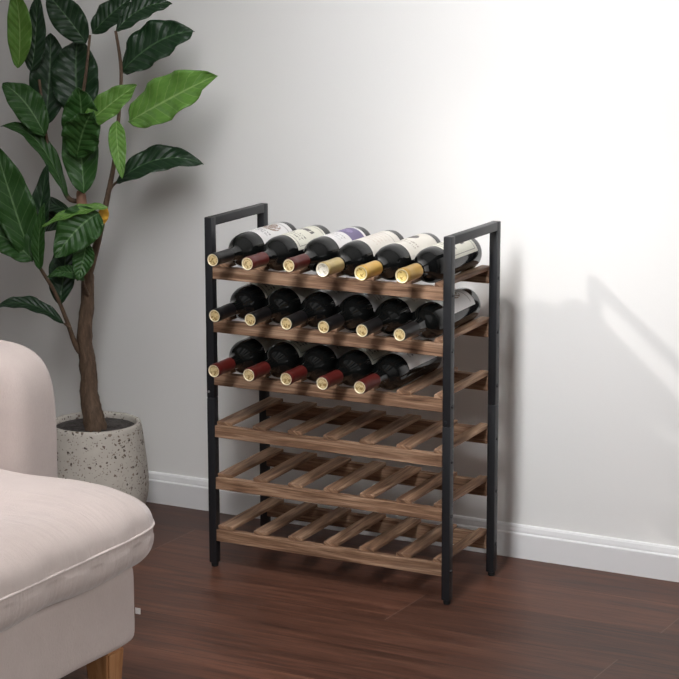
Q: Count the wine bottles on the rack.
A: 17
